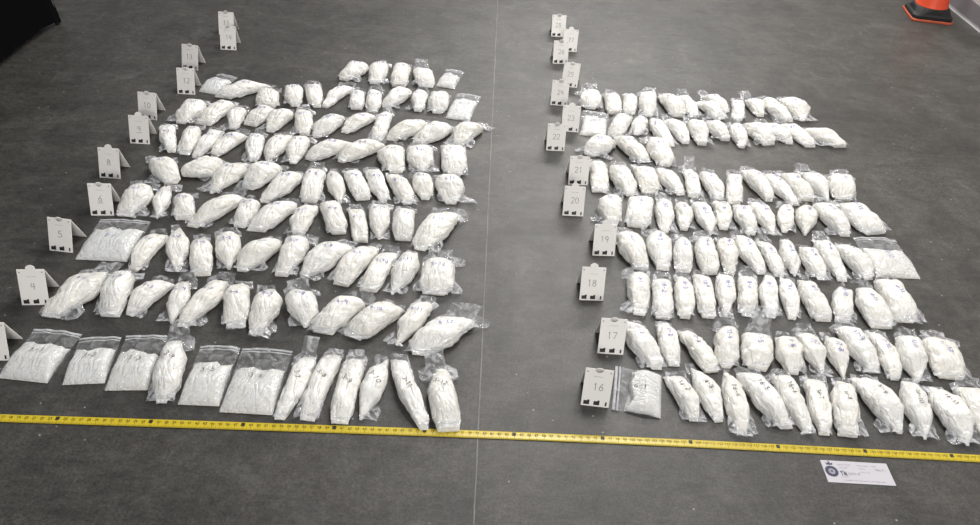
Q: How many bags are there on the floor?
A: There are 200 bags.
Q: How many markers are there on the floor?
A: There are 24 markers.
